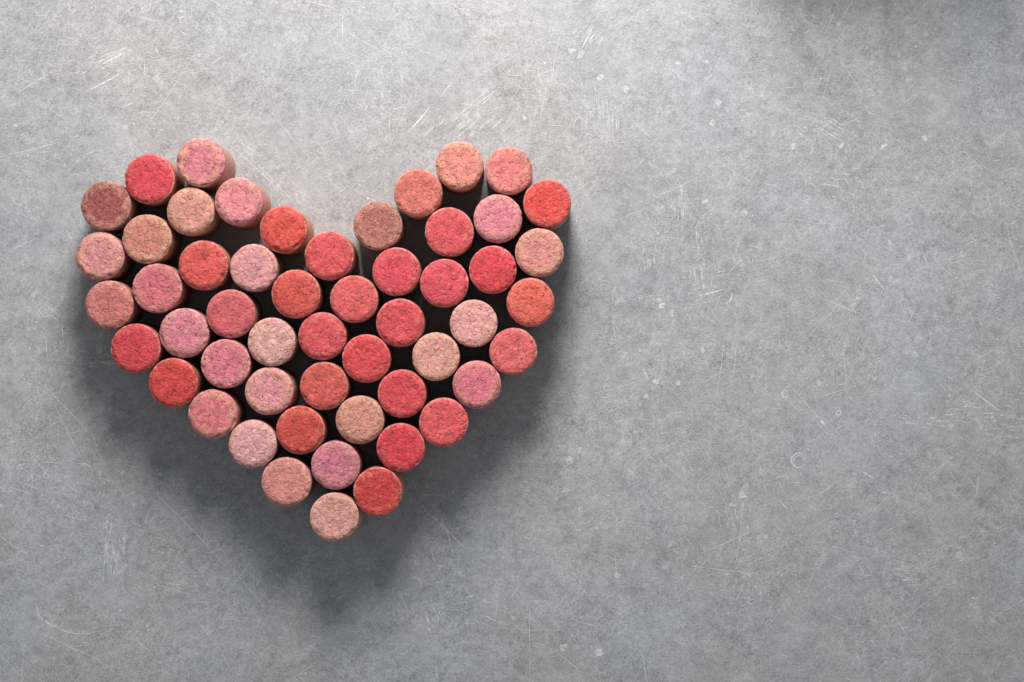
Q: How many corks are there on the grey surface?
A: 53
